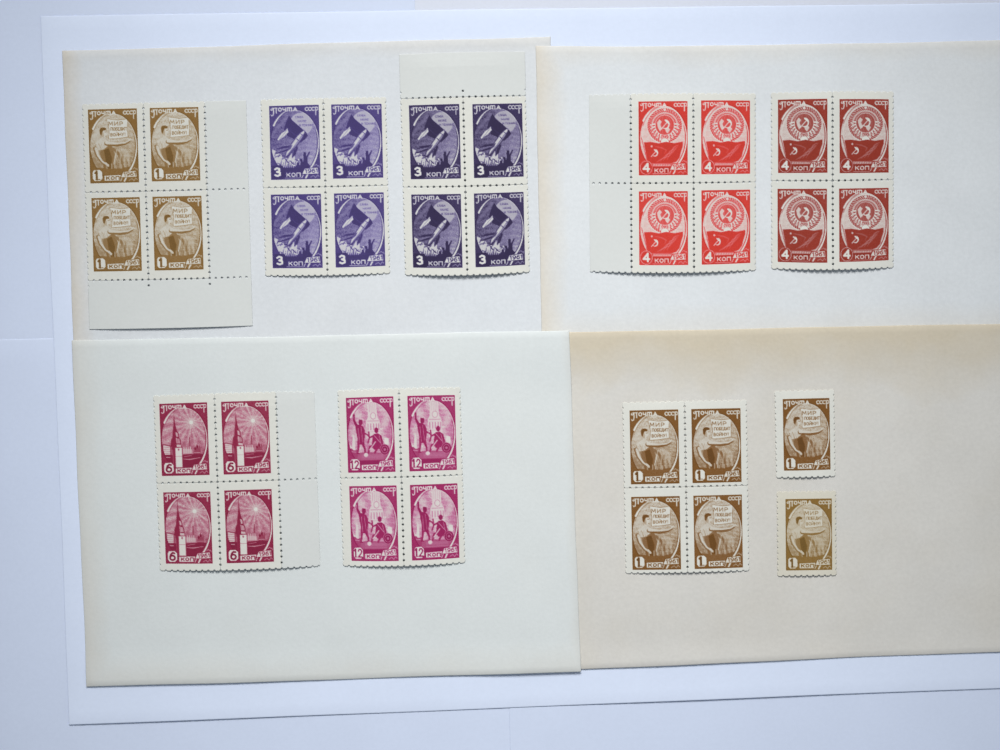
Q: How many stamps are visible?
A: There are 34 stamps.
